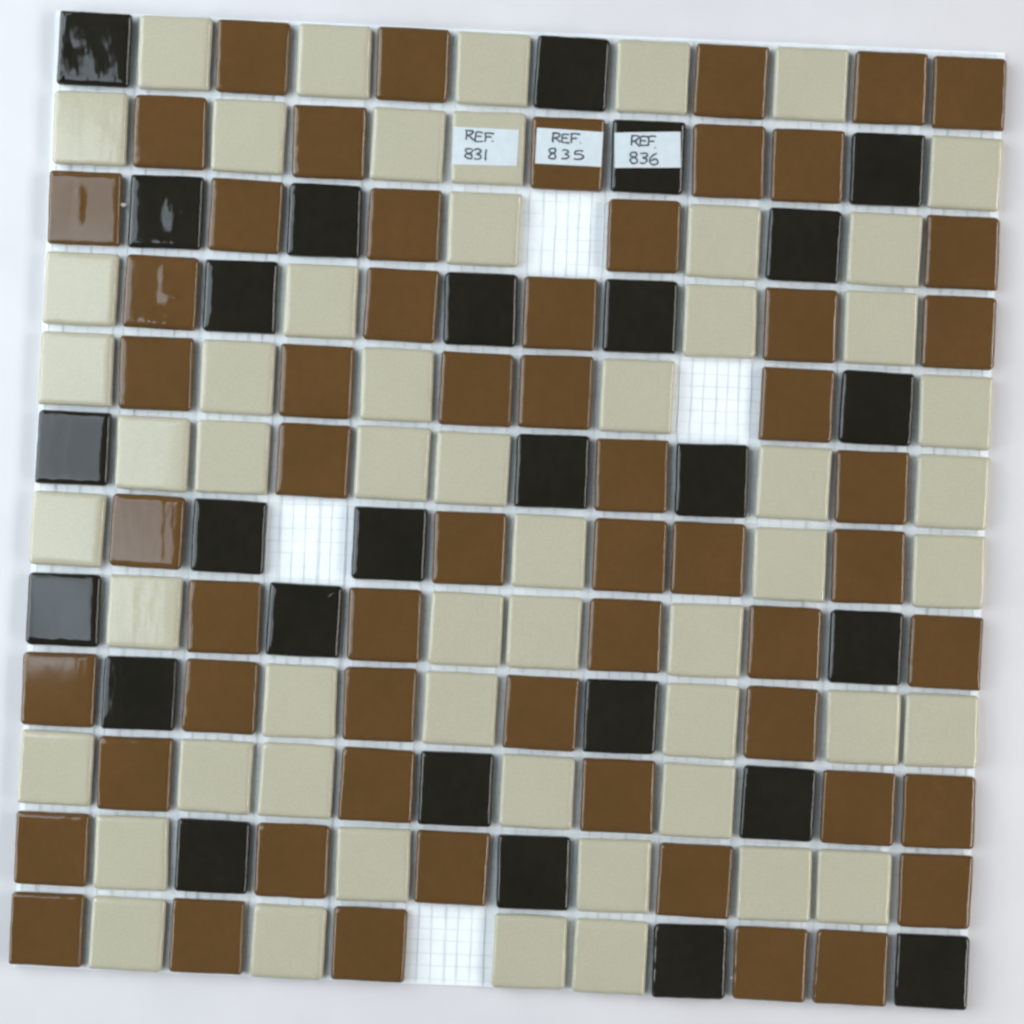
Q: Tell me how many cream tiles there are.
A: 55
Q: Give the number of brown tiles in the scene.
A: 58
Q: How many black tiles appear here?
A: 27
